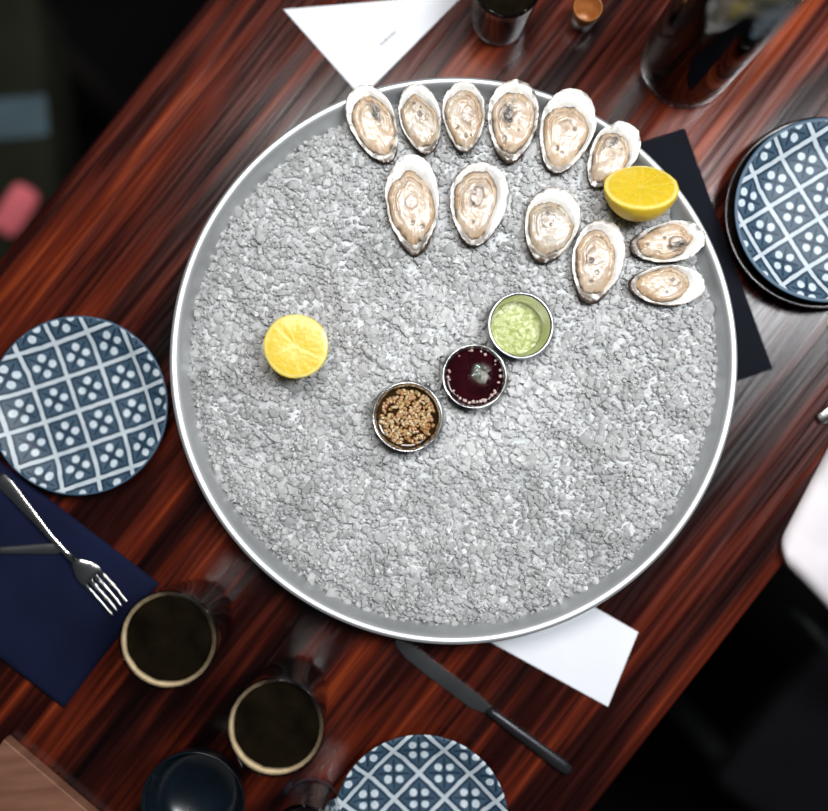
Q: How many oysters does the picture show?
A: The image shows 12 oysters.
